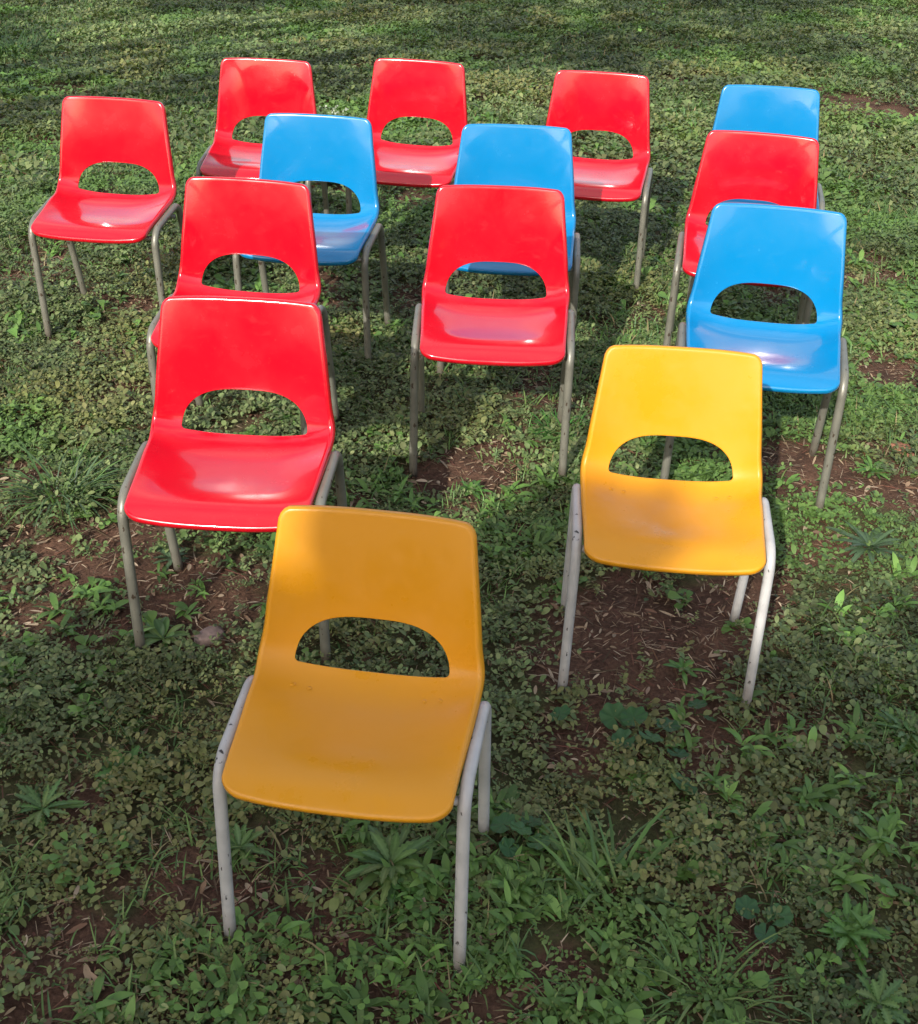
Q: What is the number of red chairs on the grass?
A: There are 8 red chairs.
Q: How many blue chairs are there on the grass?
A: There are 4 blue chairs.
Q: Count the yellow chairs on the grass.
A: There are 2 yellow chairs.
